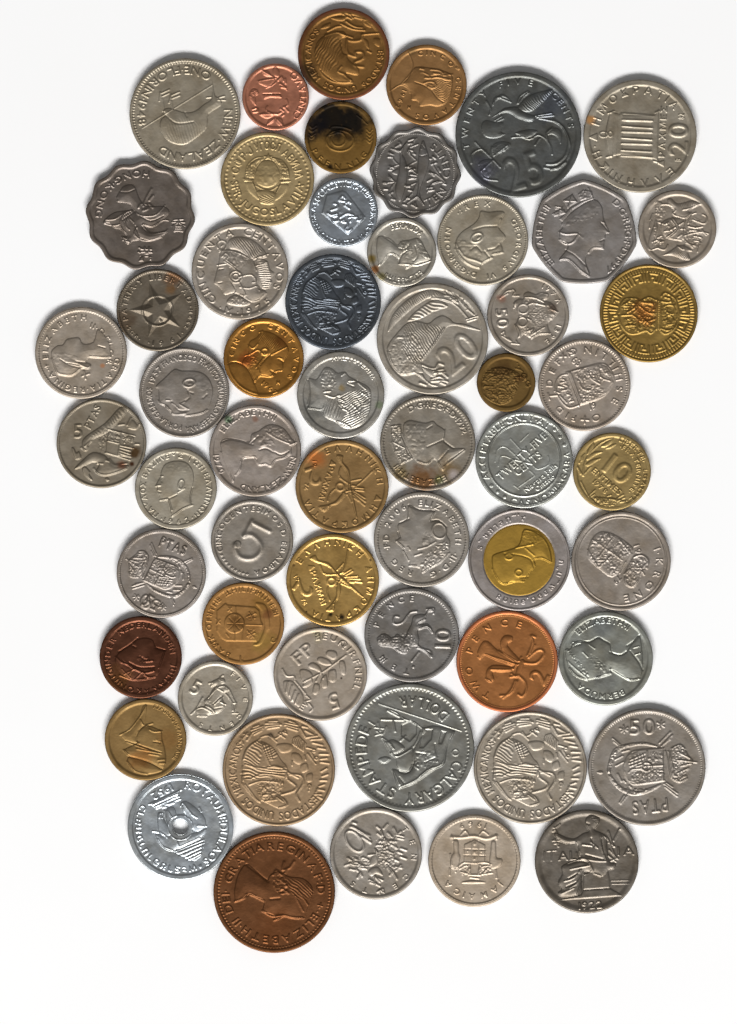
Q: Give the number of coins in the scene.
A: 57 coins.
